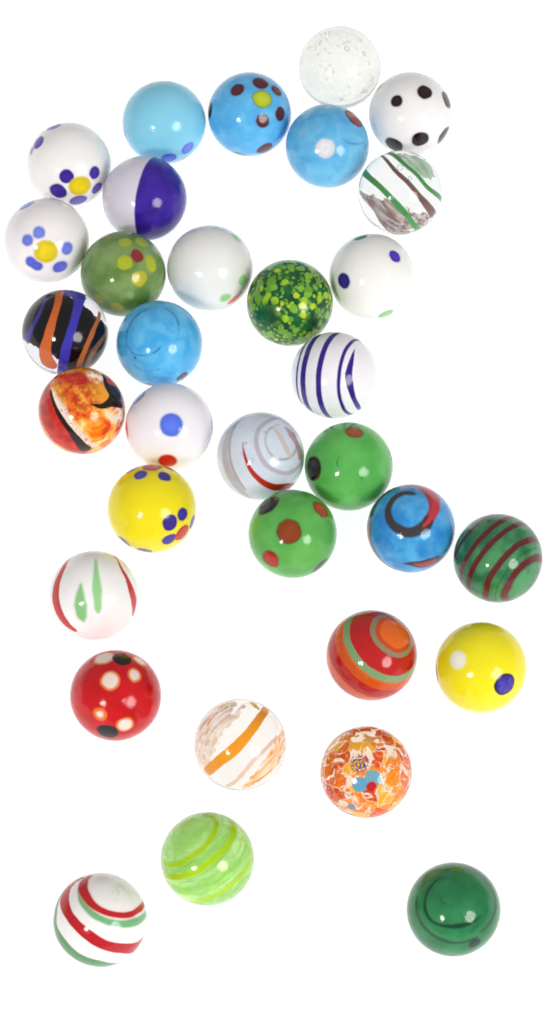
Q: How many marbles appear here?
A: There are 33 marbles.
